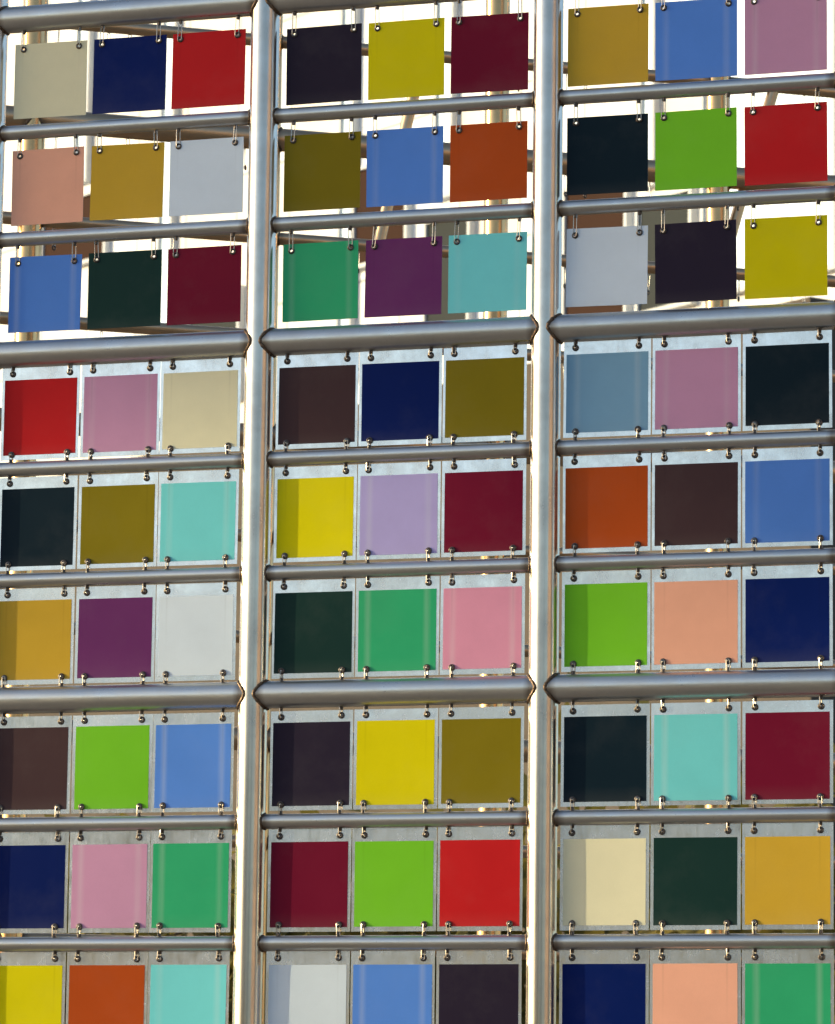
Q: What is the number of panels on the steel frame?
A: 81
